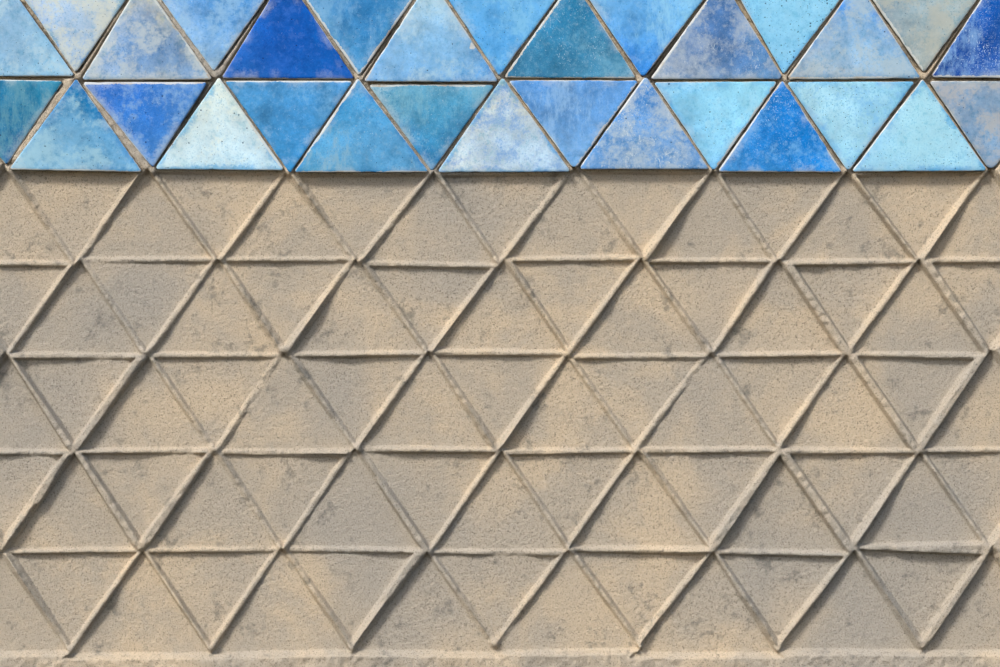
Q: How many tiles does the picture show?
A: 30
